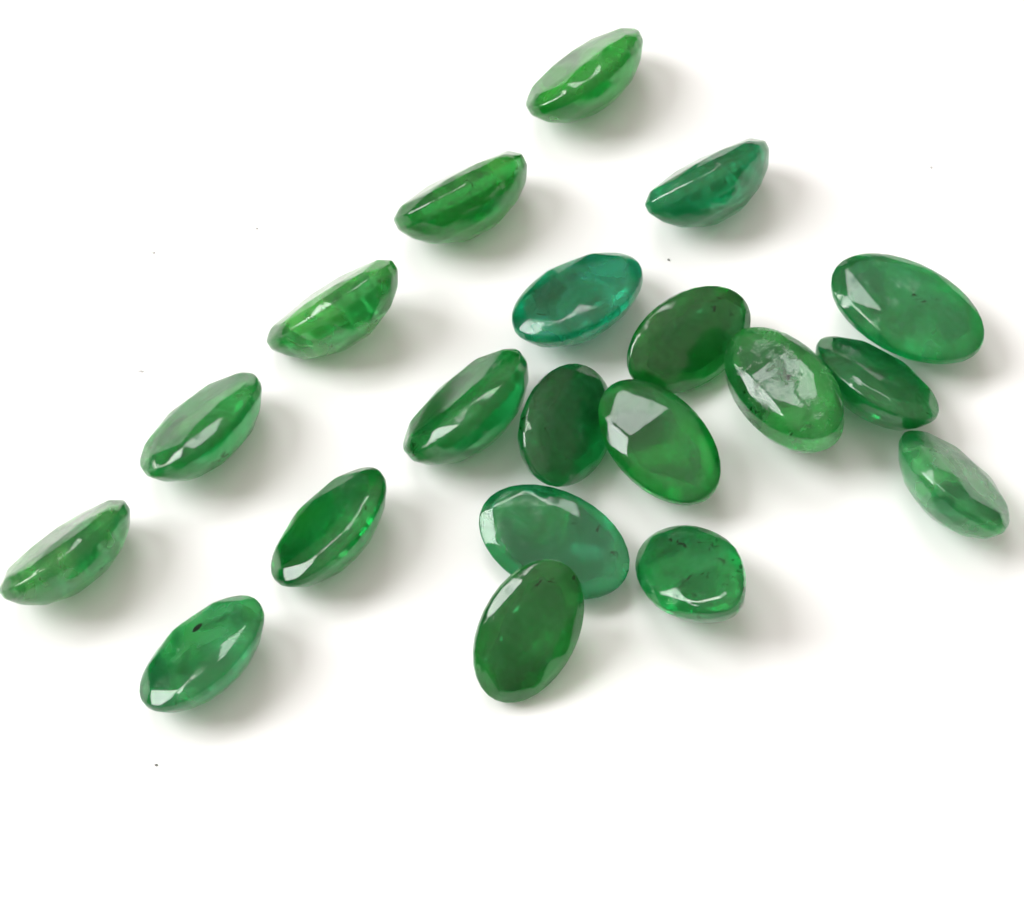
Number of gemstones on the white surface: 20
